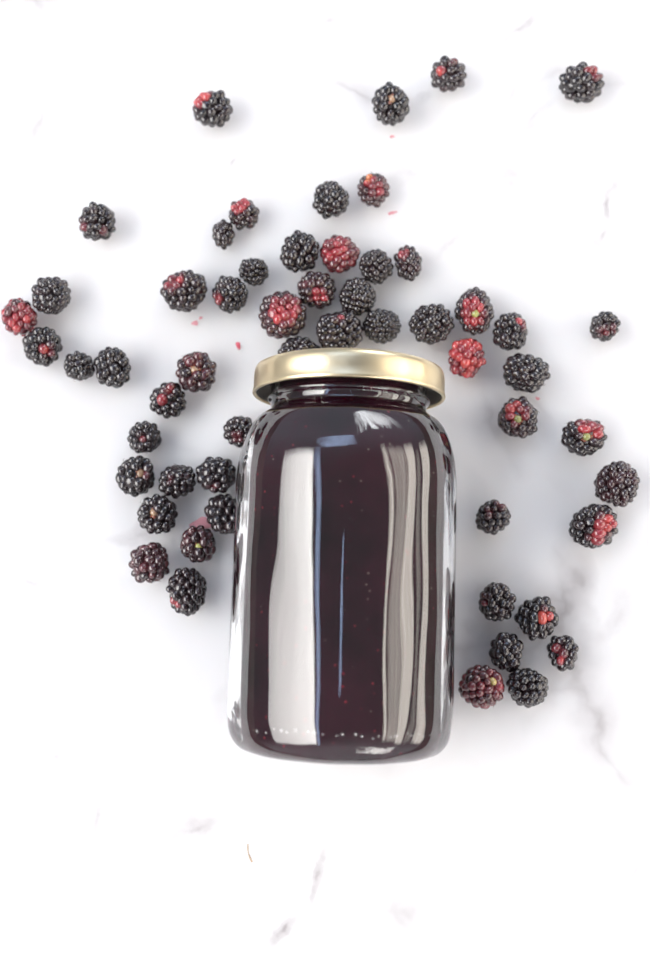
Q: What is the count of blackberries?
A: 56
